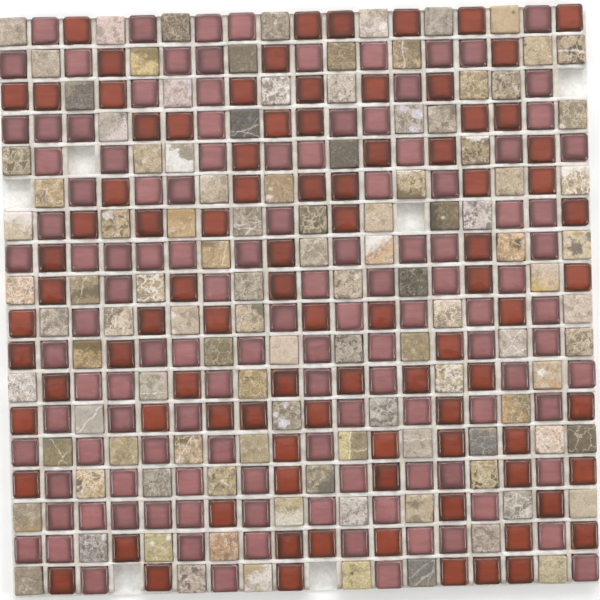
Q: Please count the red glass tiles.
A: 91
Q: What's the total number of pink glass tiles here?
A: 119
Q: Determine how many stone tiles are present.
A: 108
